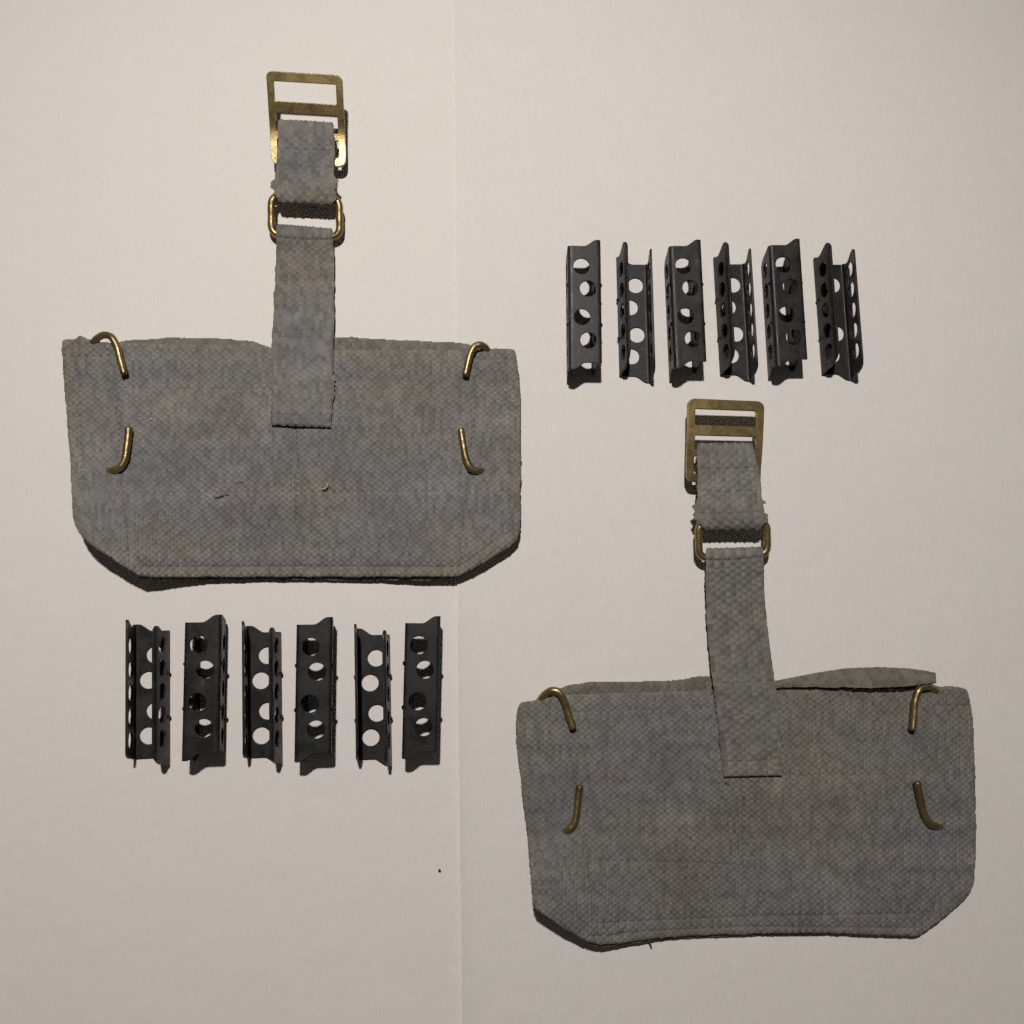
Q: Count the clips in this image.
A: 12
